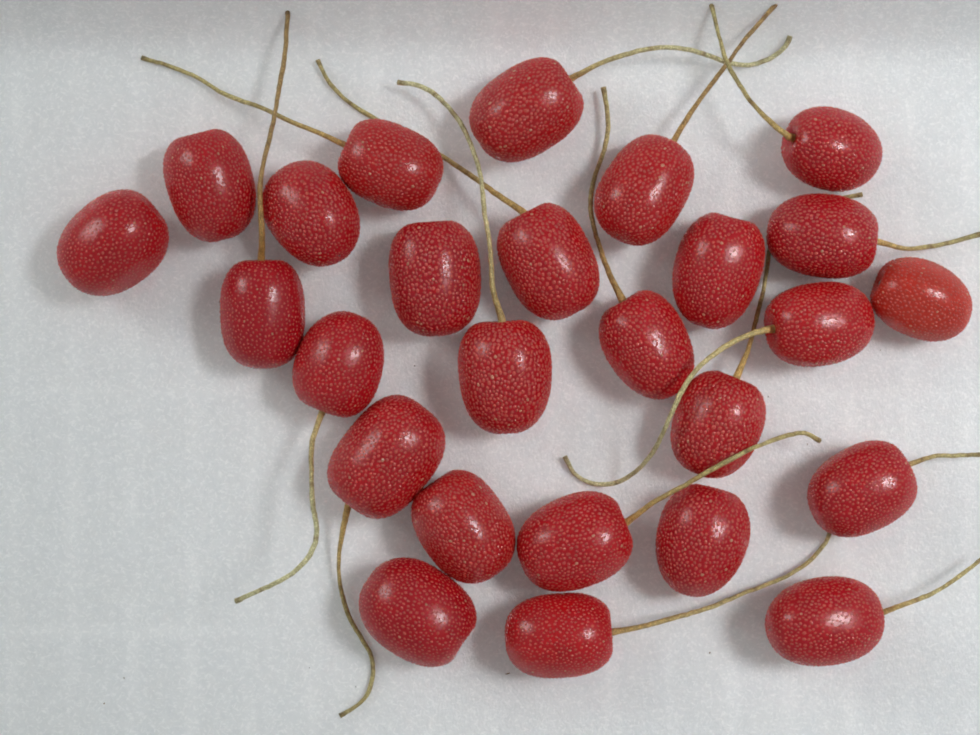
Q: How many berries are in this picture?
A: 26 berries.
